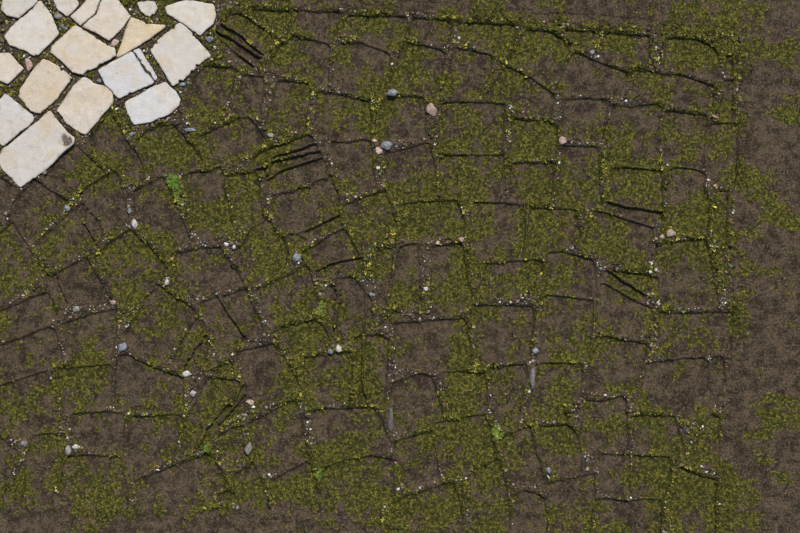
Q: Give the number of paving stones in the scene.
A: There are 16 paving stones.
